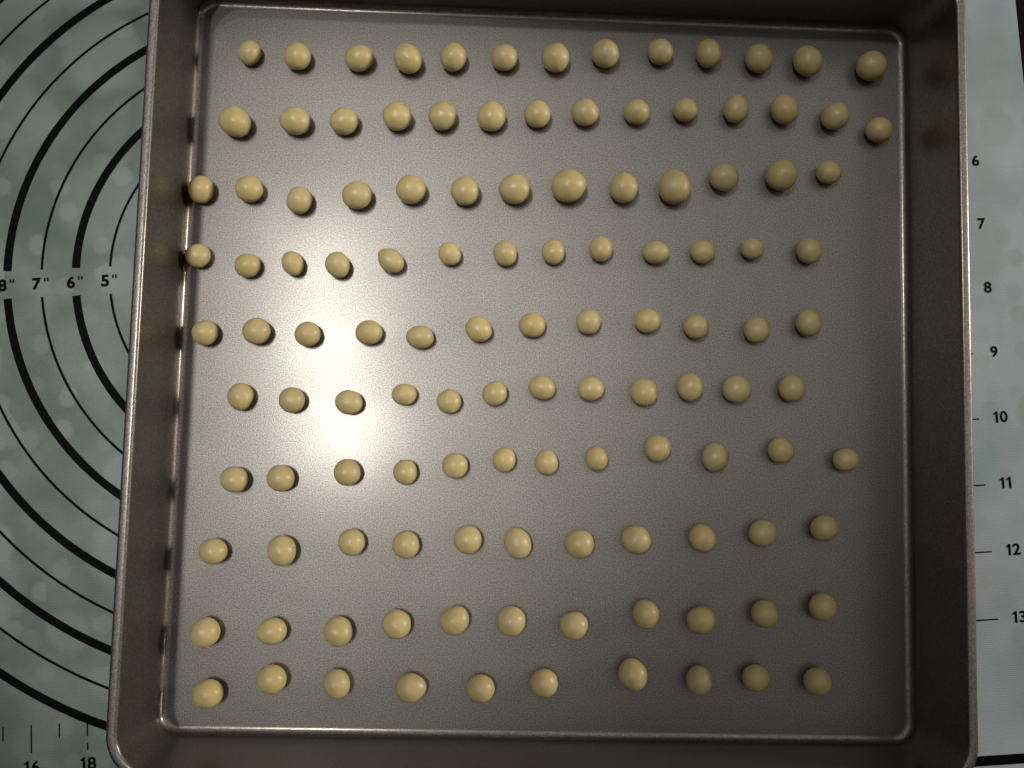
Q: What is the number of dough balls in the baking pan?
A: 121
